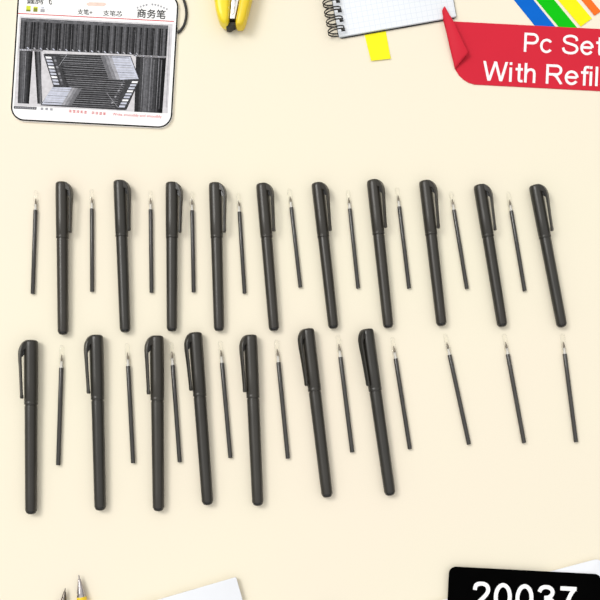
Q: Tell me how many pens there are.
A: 17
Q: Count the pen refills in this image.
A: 20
